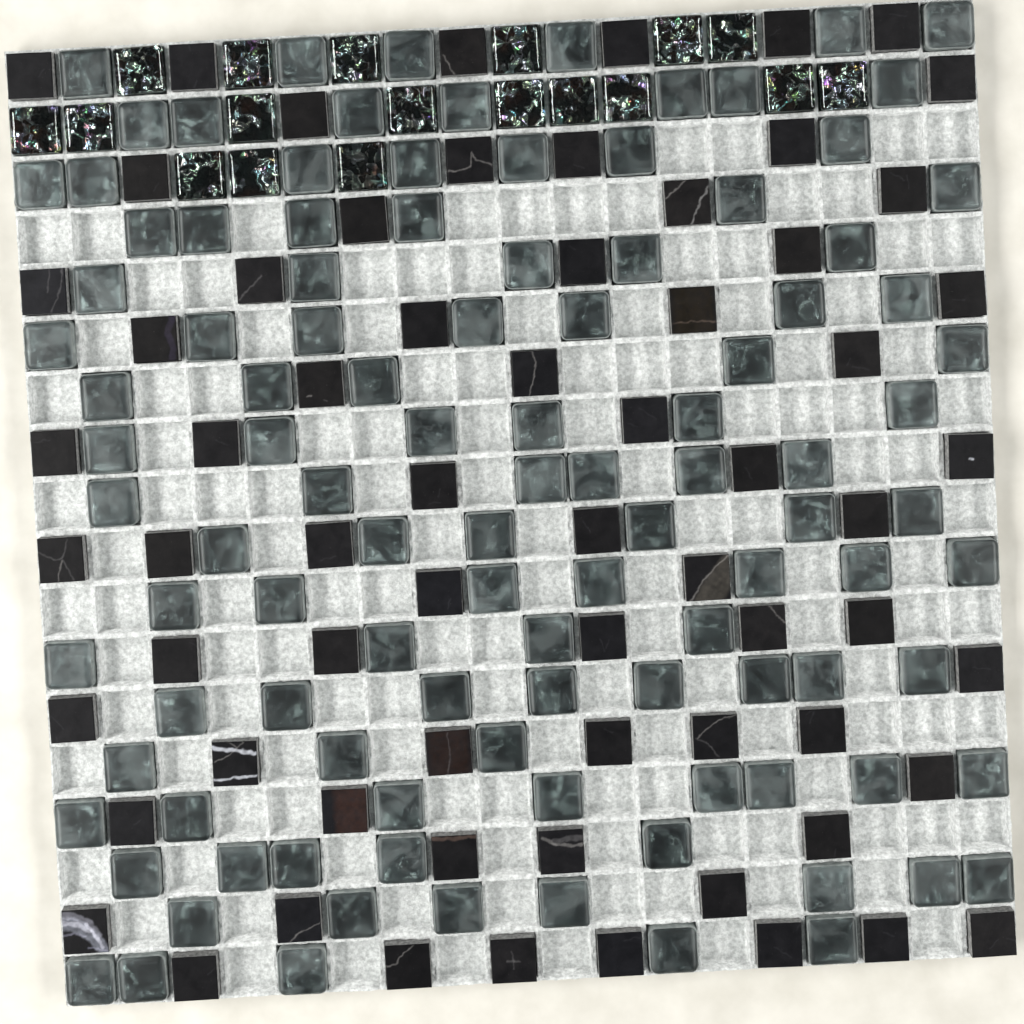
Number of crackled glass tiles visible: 18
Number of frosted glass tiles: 108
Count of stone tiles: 67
